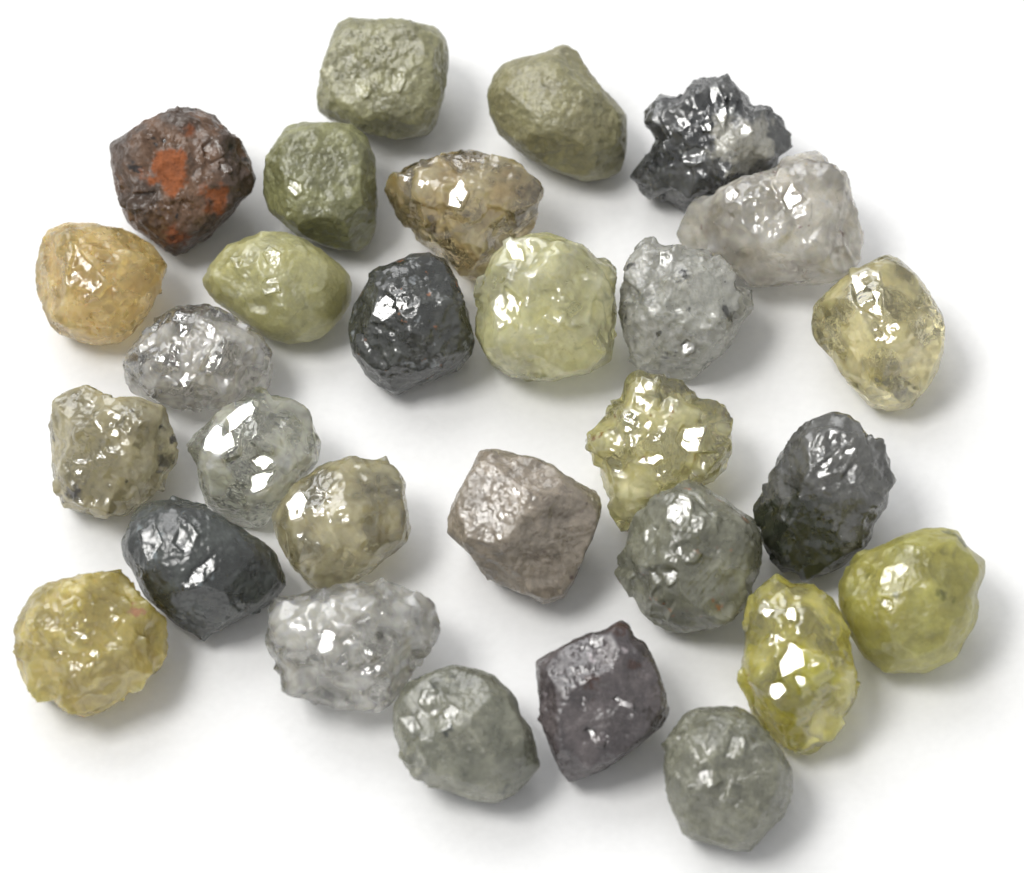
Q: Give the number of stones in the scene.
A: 29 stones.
